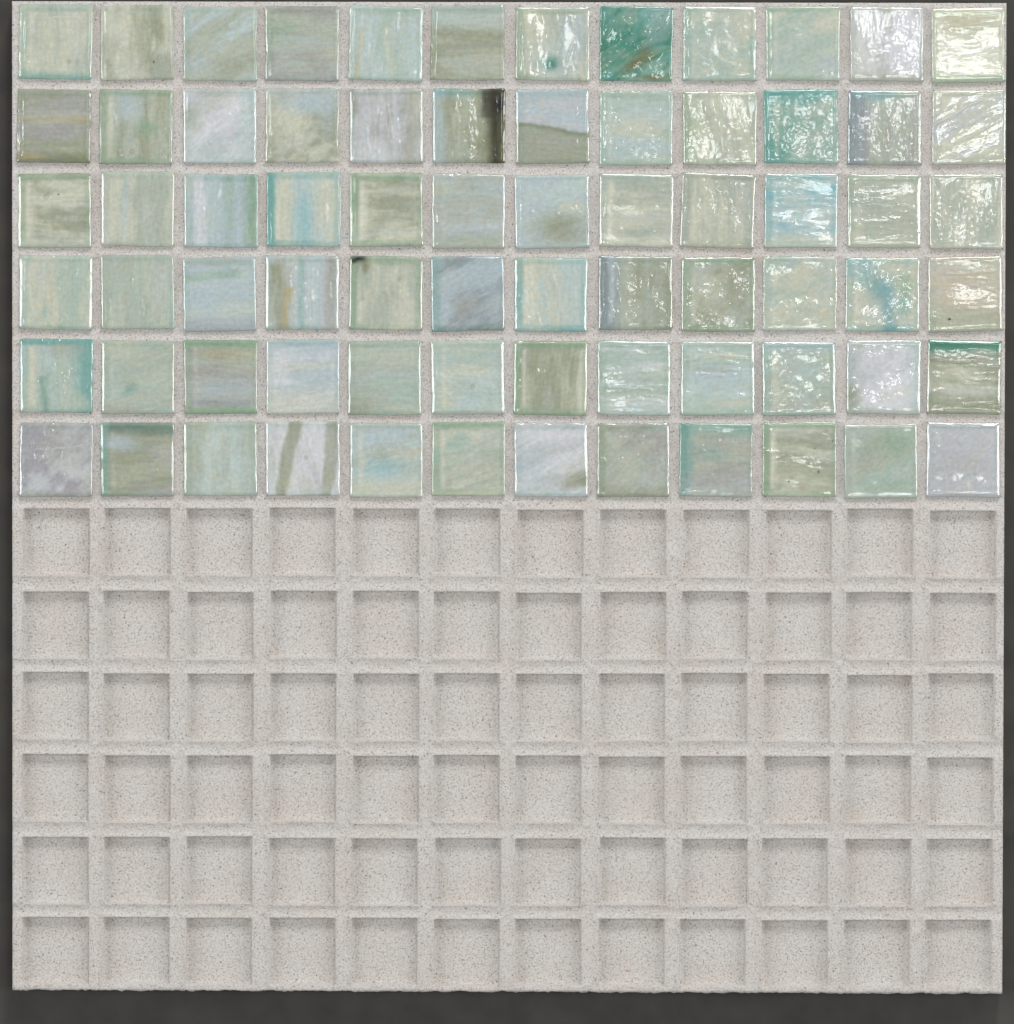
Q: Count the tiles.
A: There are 72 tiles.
